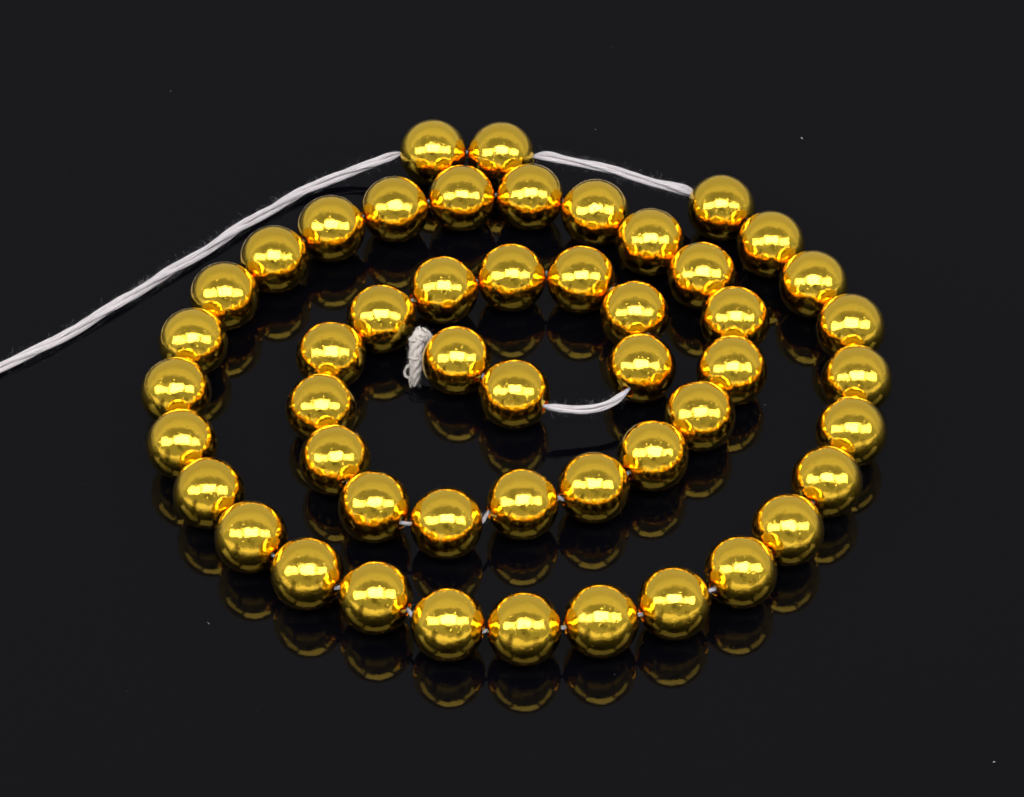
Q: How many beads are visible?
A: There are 50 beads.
